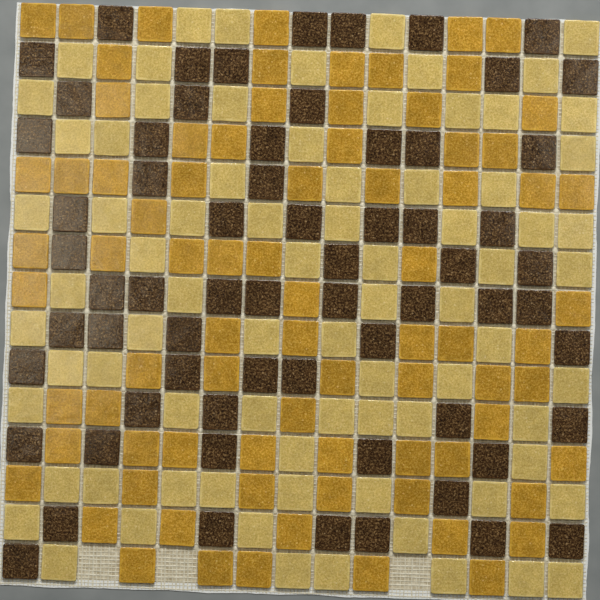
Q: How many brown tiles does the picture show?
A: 65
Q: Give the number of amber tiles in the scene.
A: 79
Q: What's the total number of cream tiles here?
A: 78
